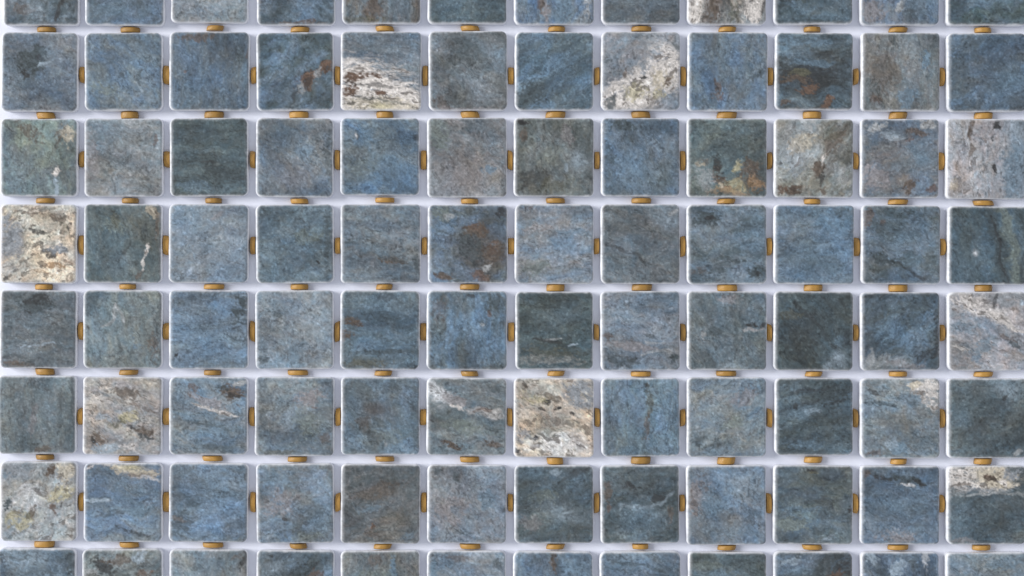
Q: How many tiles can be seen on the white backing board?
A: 96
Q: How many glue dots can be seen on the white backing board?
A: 150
